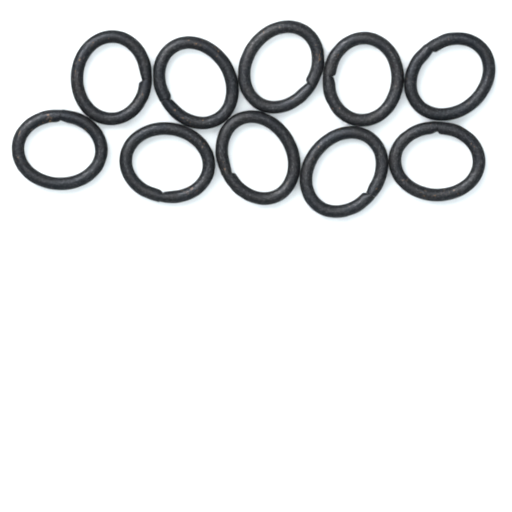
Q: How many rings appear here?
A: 10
